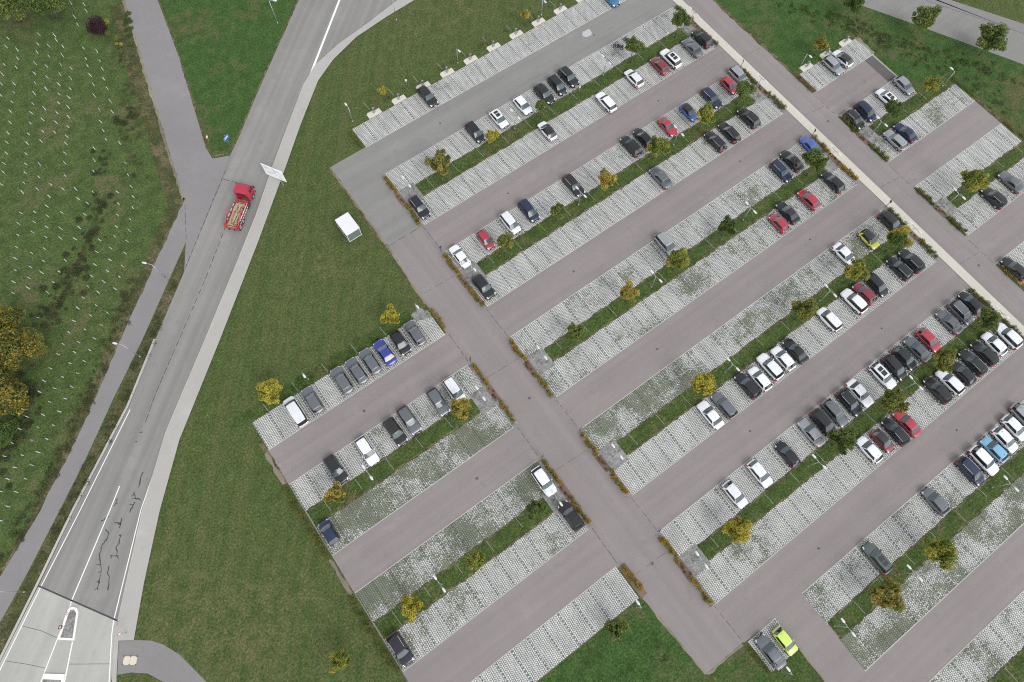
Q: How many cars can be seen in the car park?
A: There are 123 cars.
